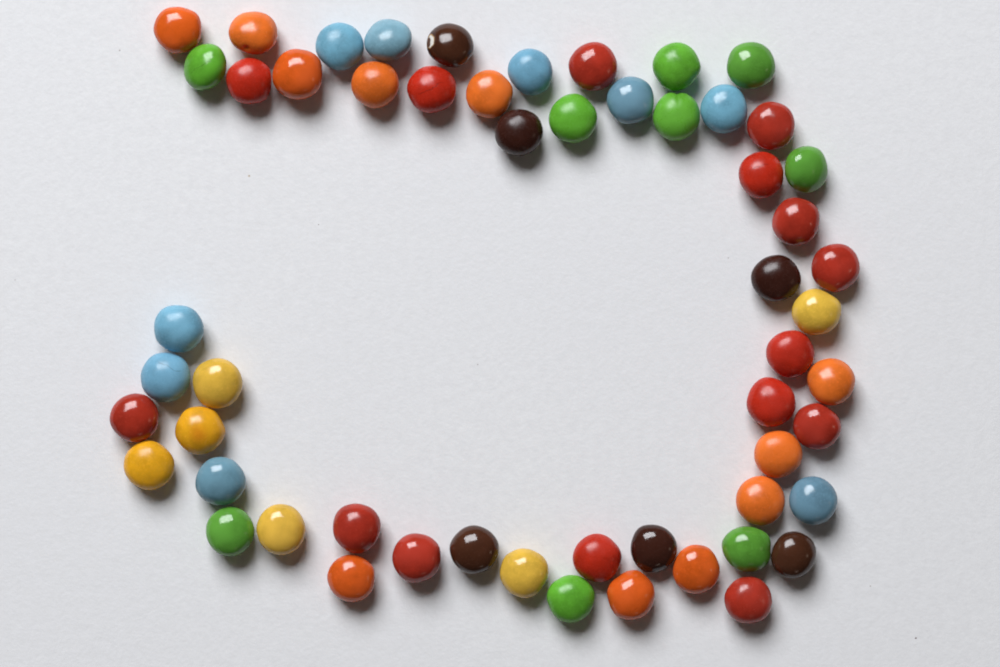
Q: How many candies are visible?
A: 56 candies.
